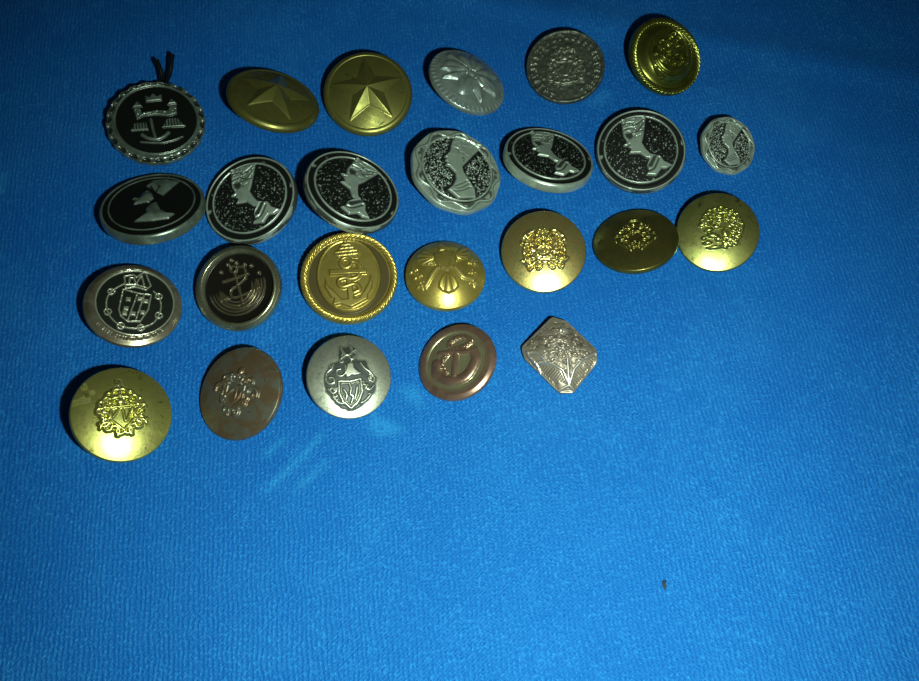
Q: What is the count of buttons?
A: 25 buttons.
